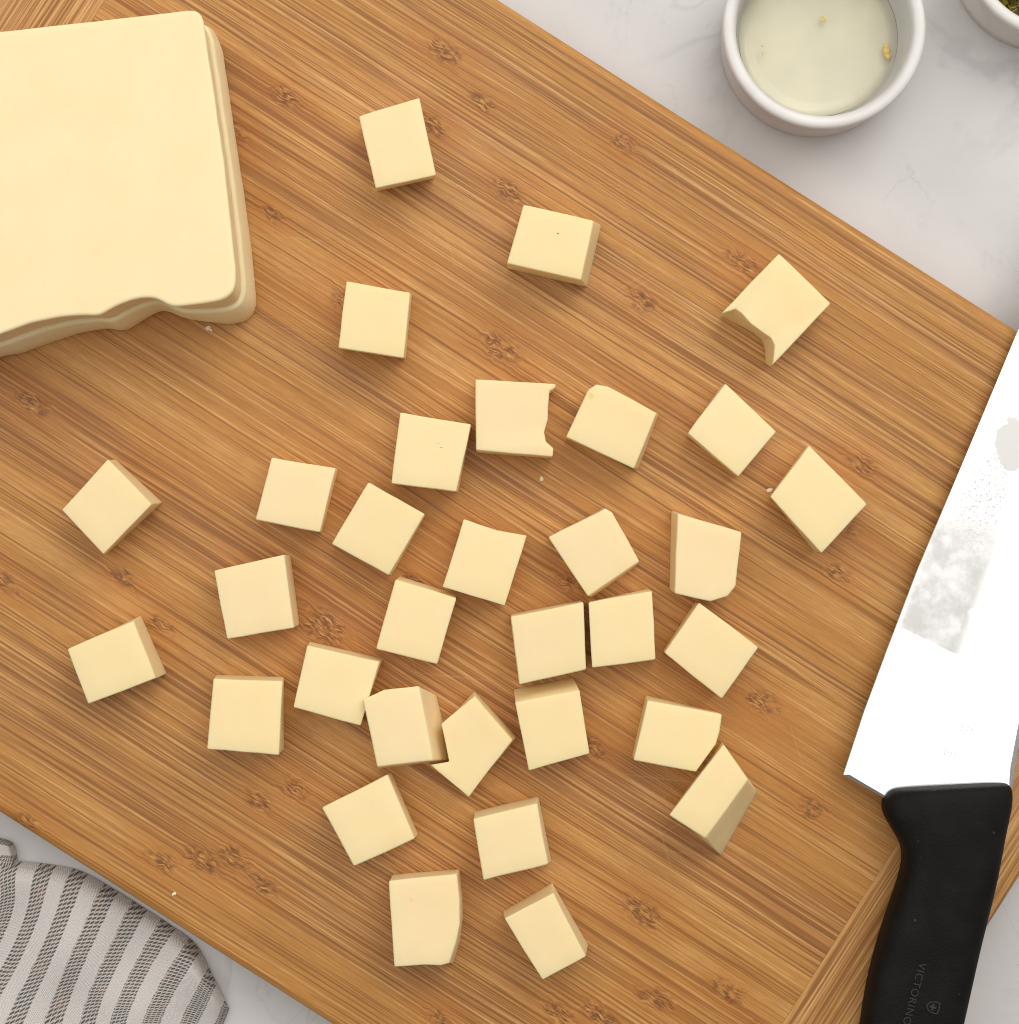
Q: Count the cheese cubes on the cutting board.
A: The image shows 32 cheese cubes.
